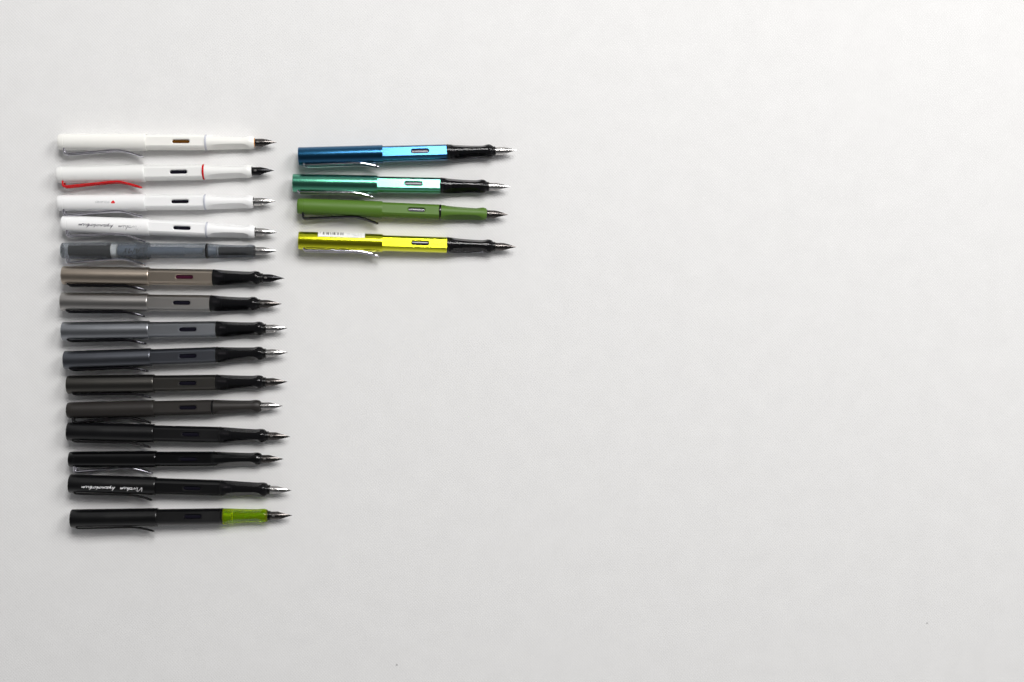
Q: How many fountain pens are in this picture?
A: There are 19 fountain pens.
